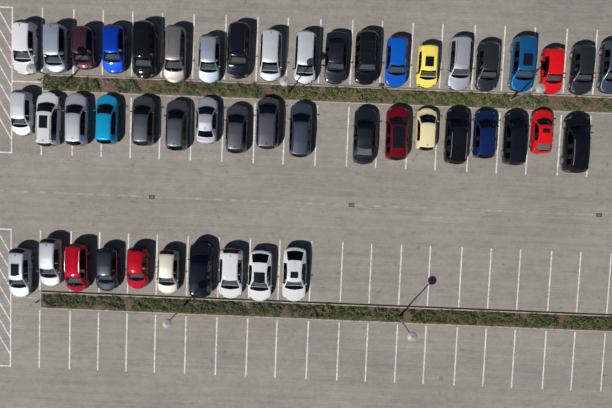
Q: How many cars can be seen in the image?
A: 48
